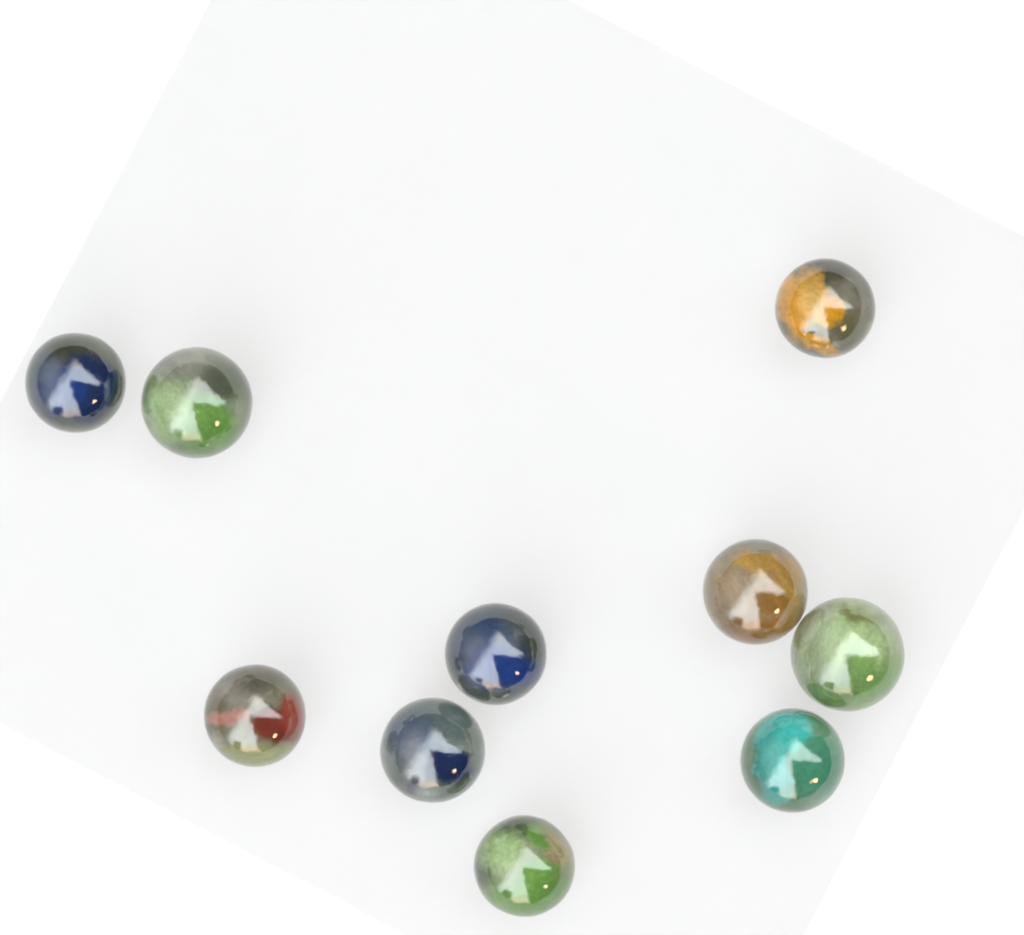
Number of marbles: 10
